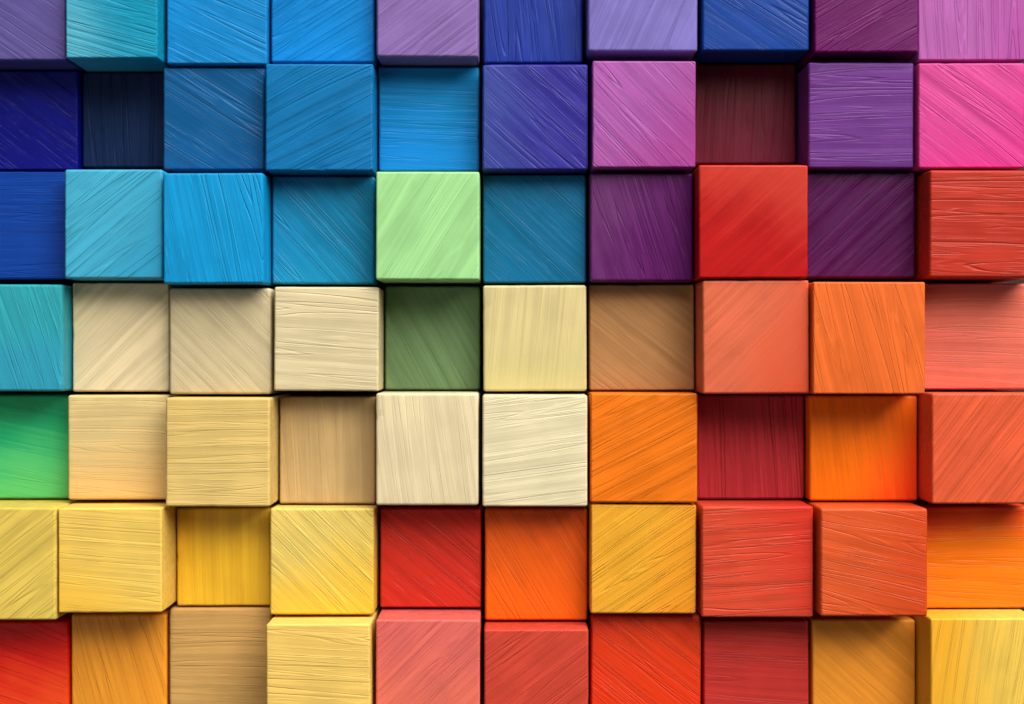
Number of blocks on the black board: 70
